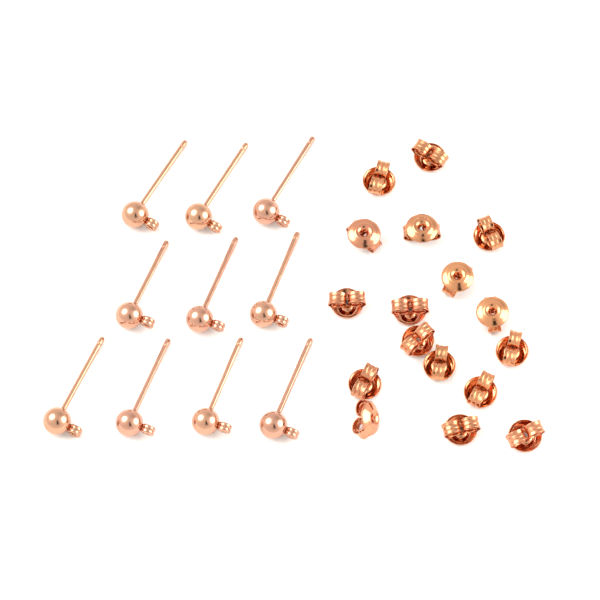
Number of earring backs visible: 17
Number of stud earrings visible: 10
